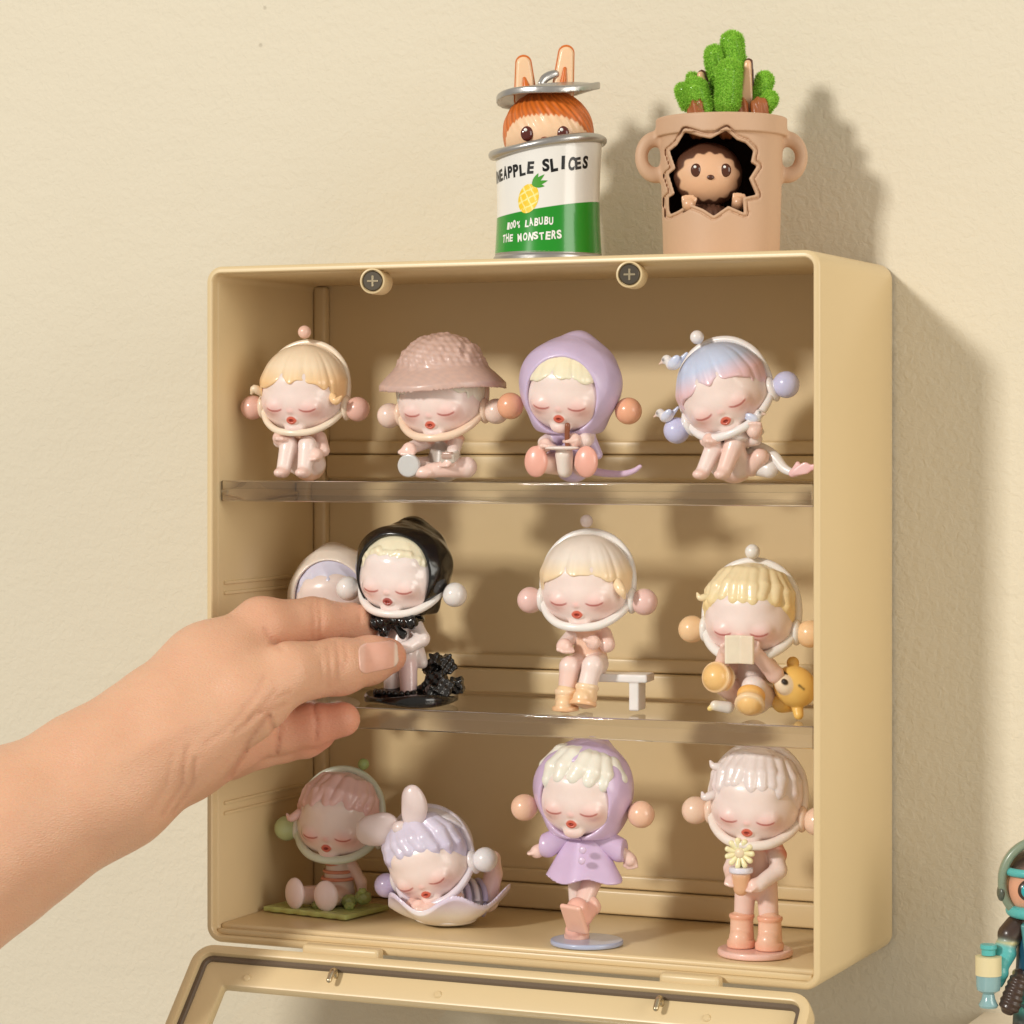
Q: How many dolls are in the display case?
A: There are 12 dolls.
